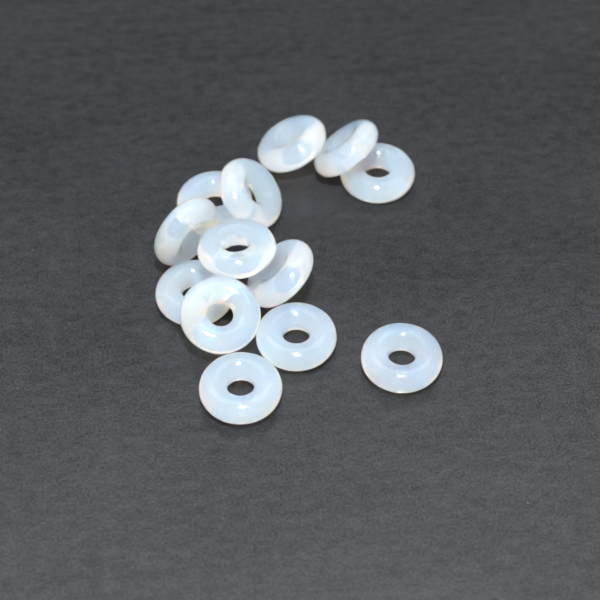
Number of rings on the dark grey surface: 13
